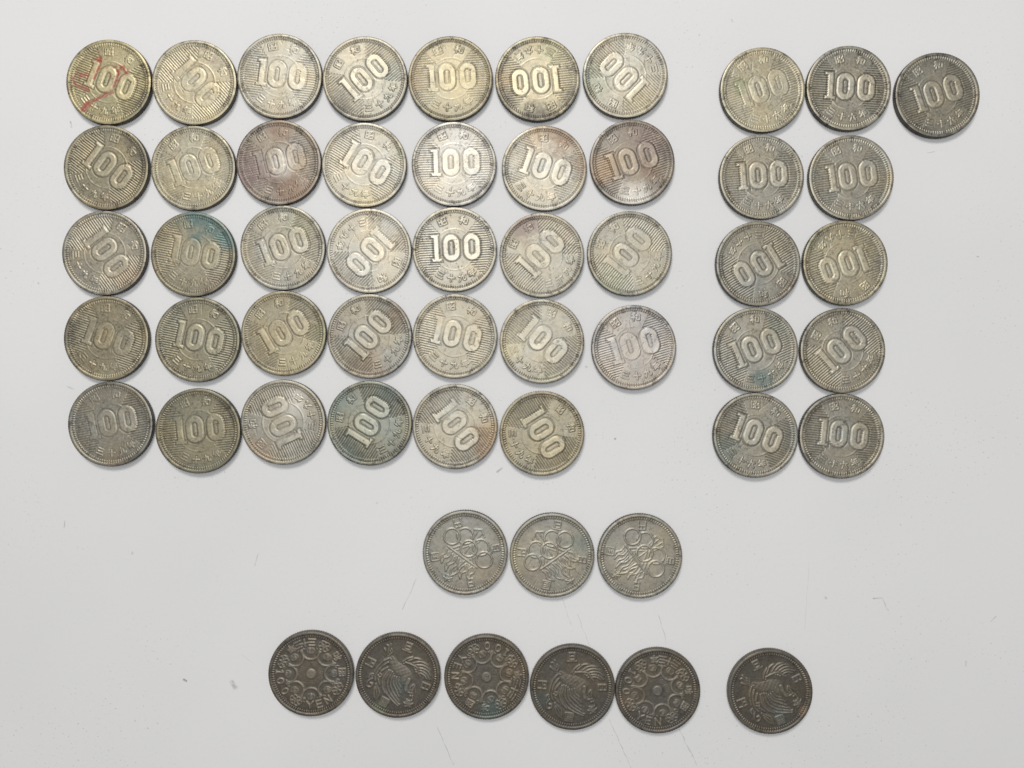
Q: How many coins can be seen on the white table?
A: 54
